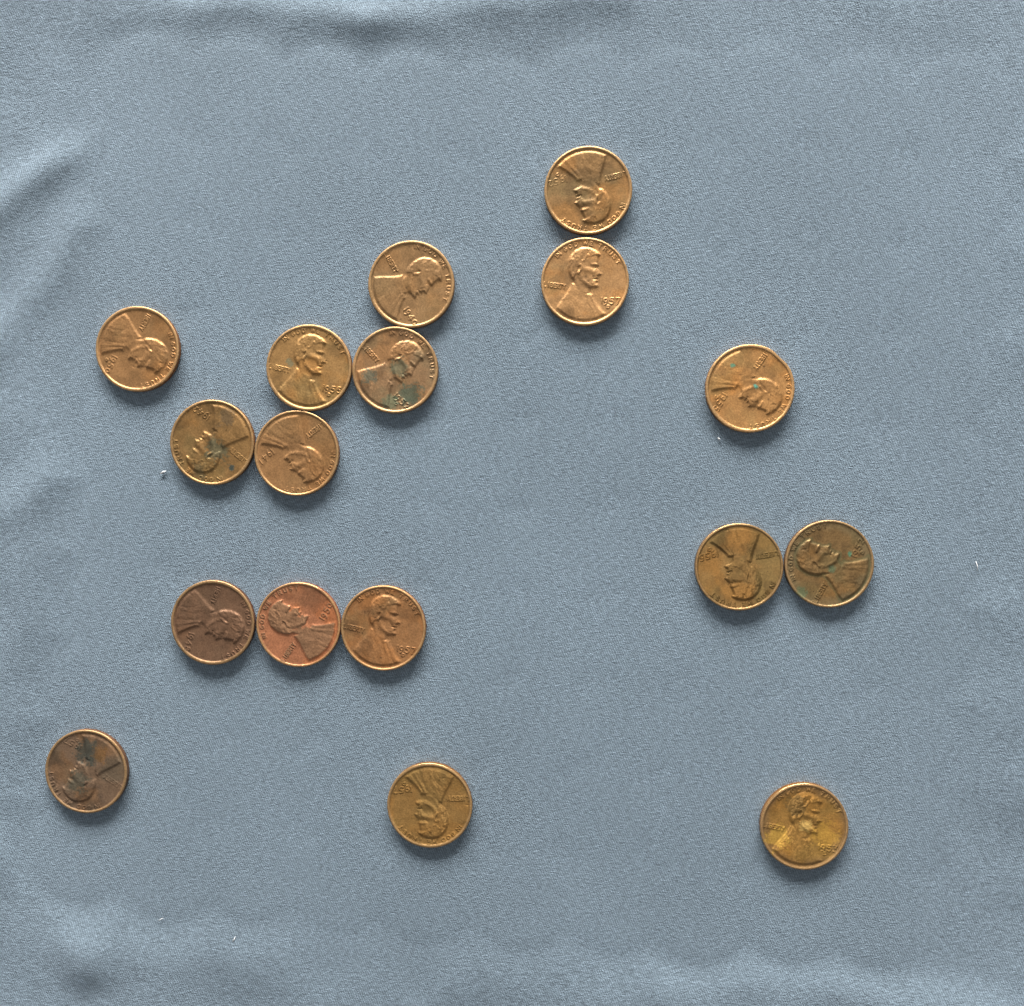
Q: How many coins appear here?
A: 17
